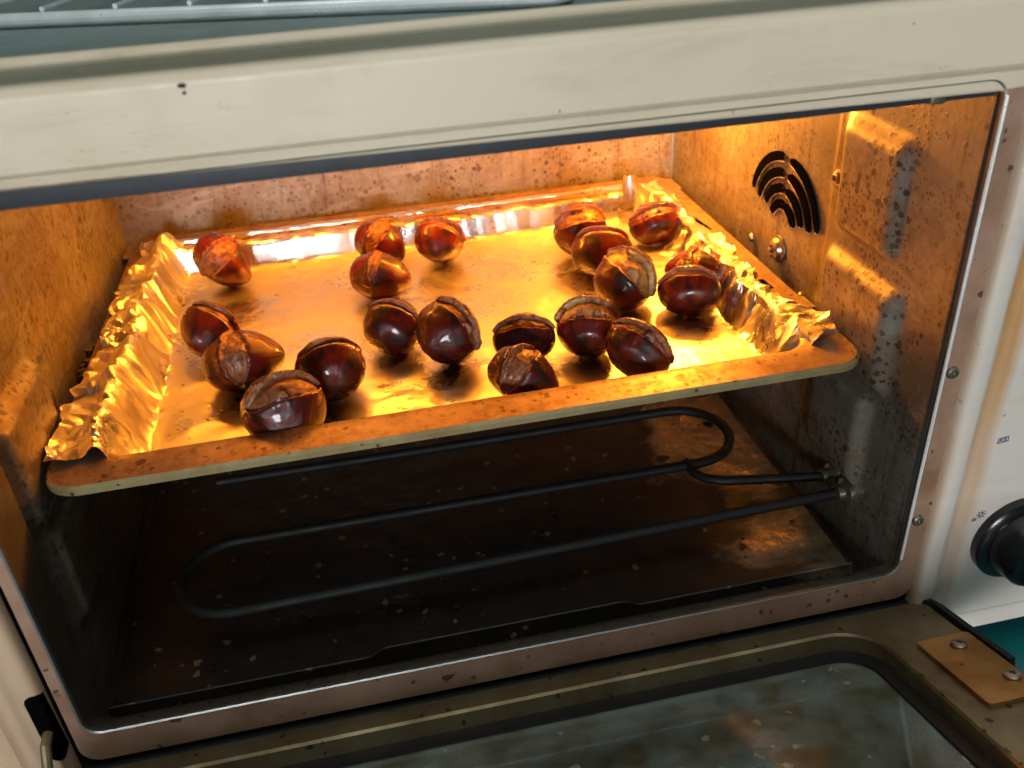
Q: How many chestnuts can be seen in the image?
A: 20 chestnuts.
